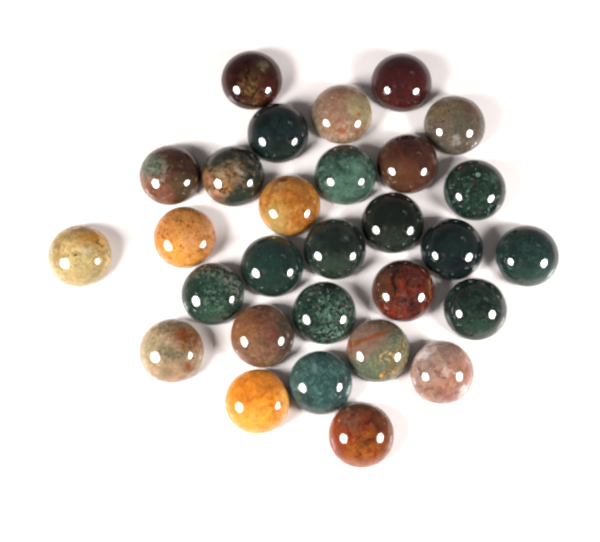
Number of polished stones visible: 29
